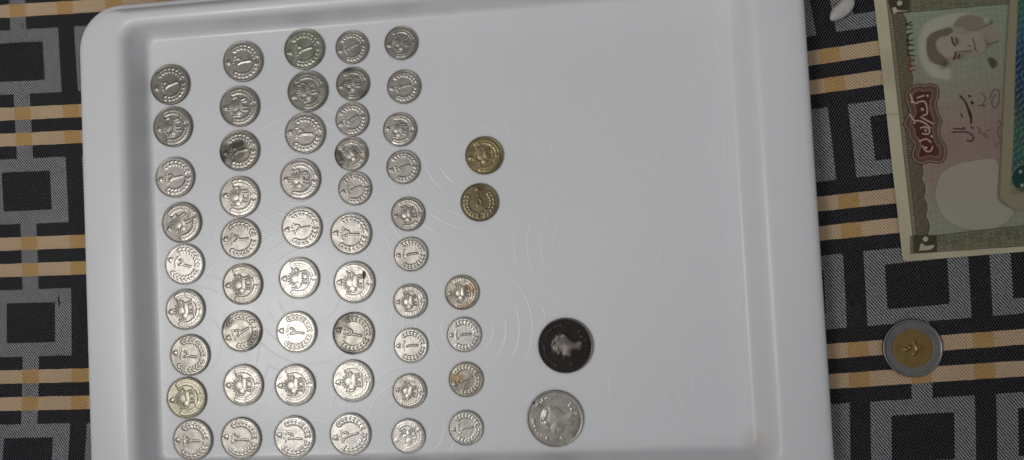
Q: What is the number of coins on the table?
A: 56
